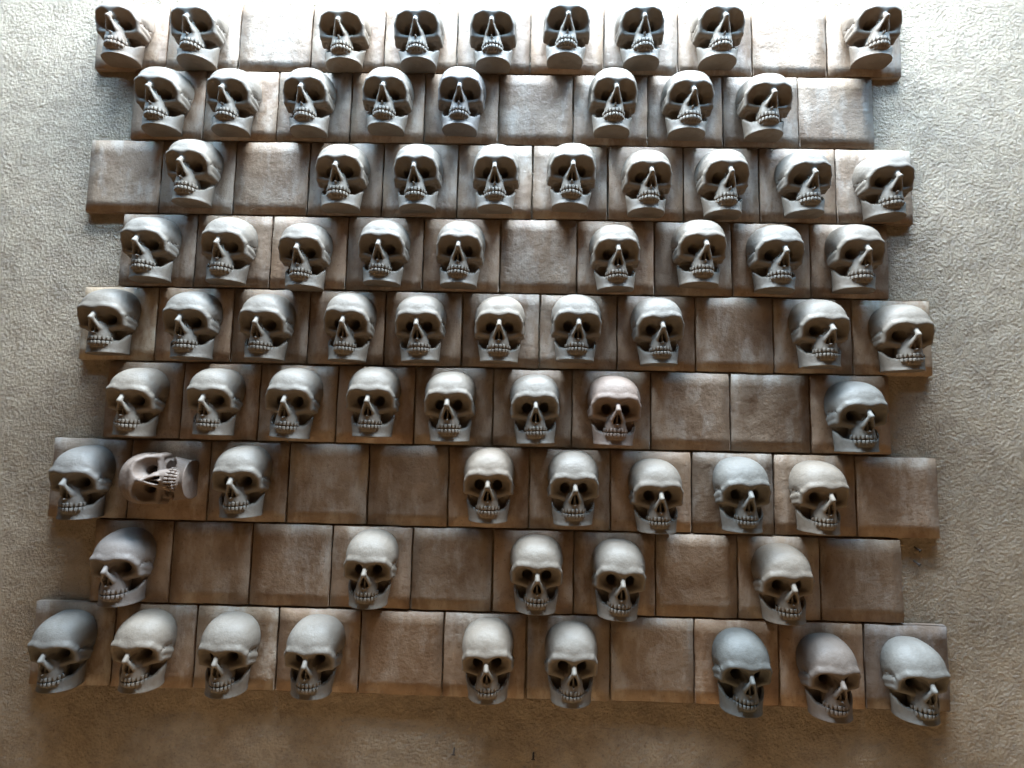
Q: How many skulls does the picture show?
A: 75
